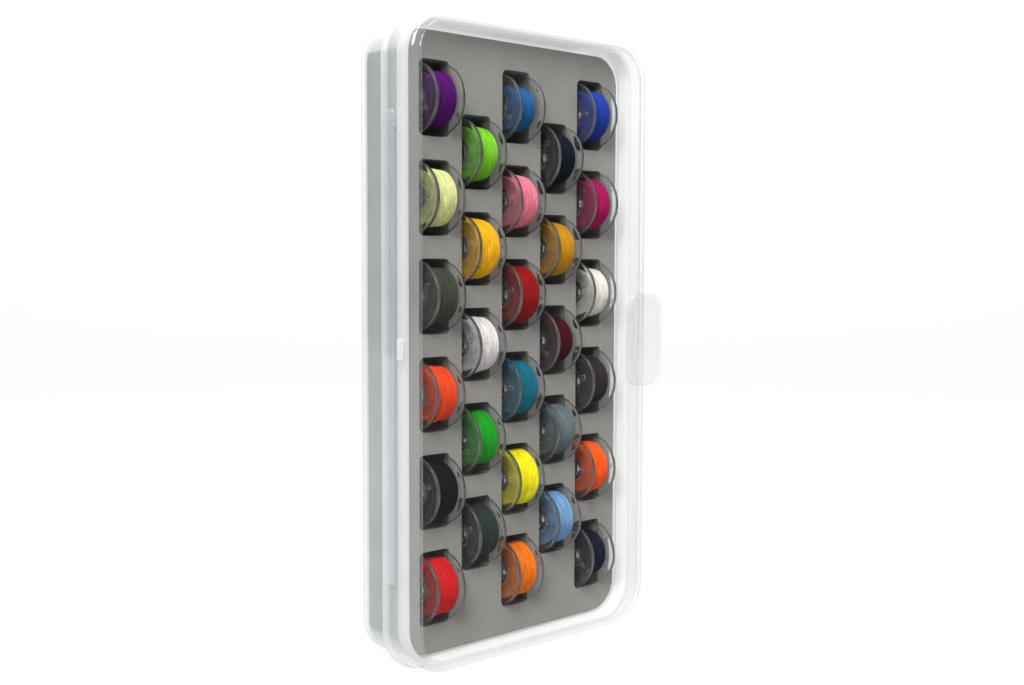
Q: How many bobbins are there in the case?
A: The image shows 28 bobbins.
